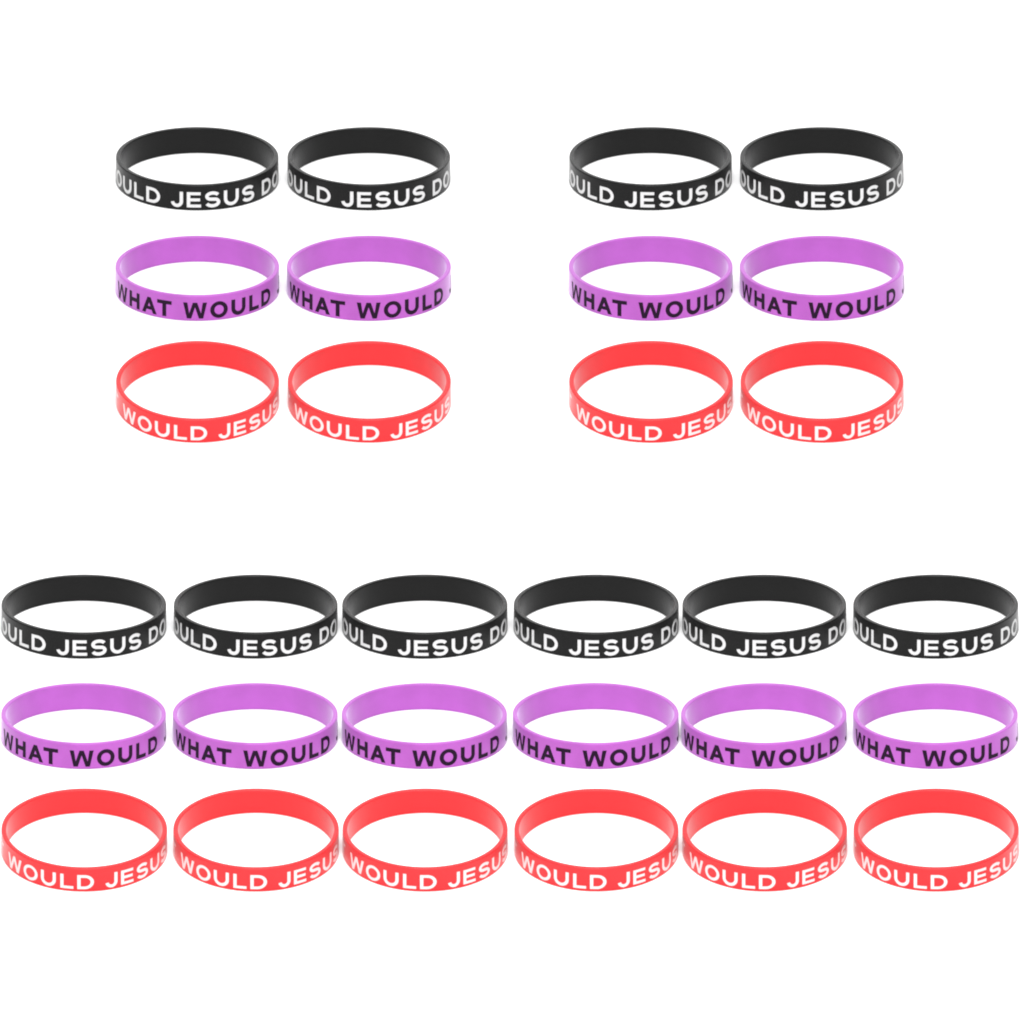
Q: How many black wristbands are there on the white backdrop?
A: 10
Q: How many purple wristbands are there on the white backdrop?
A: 10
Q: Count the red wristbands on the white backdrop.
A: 10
